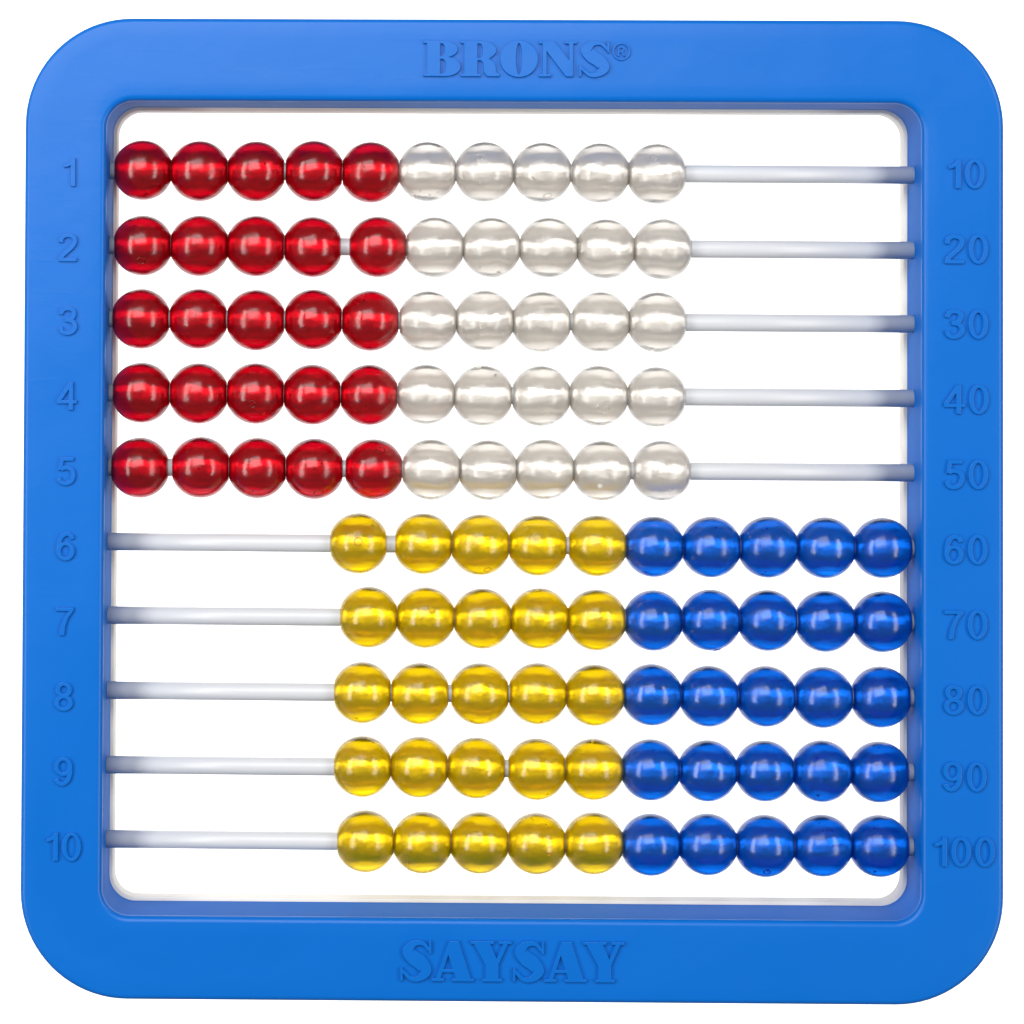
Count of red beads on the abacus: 25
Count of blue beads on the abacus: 25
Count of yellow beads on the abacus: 25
